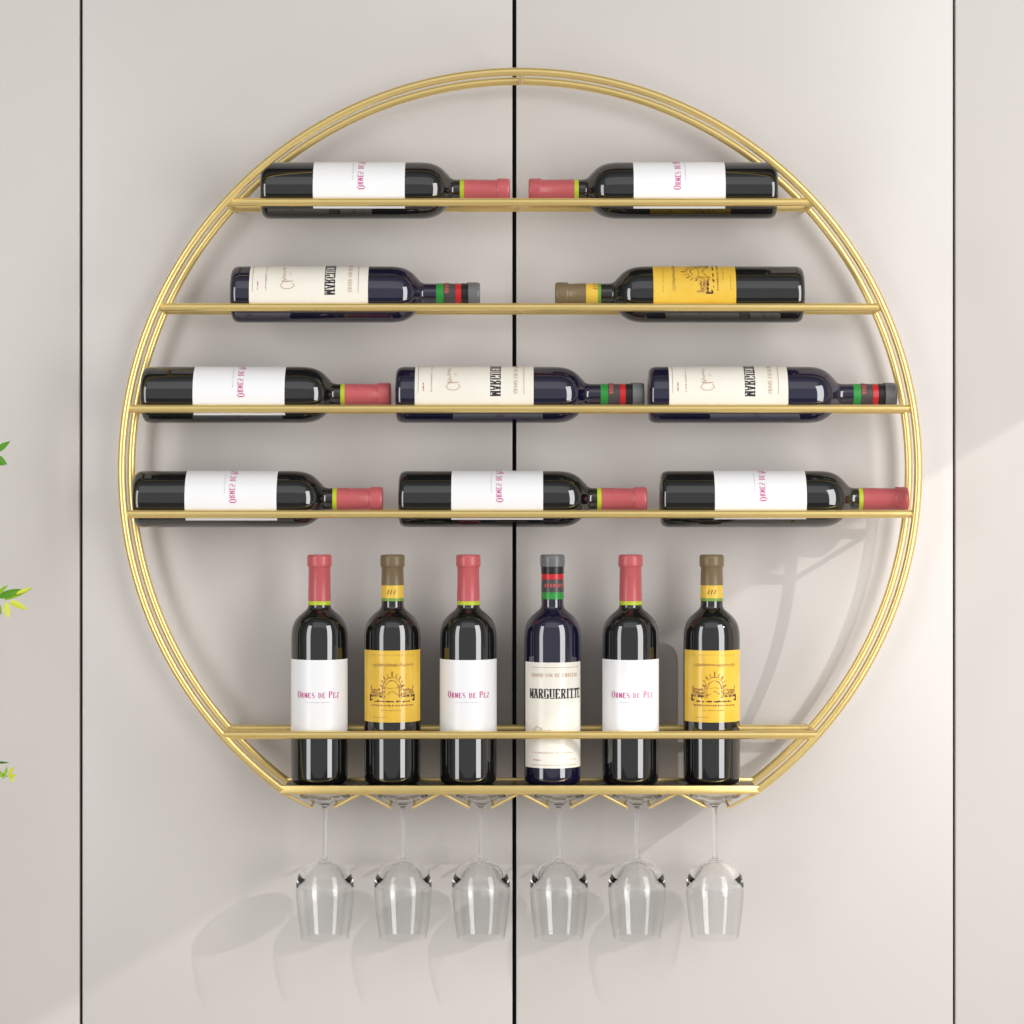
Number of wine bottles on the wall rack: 16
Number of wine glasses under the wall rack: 6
